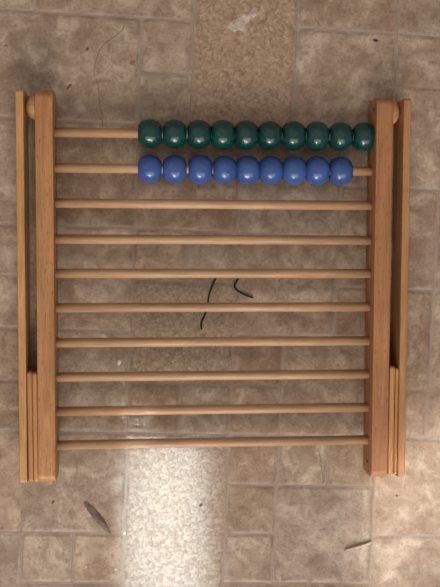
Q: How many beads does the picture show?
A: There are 19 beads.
